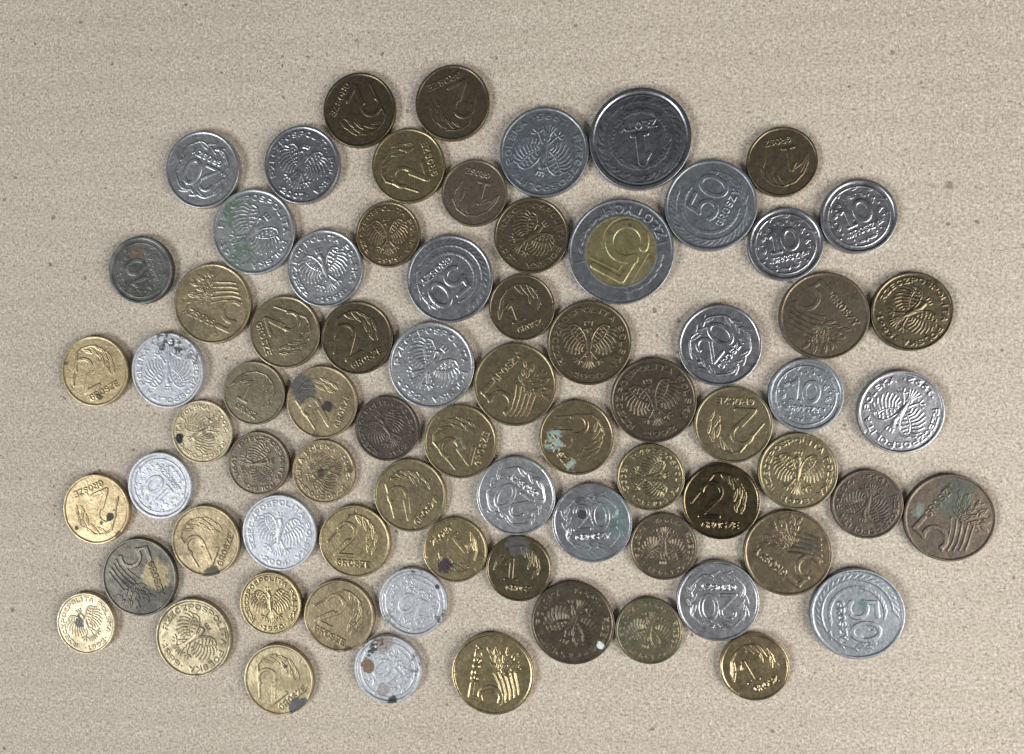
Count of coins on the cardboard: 74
